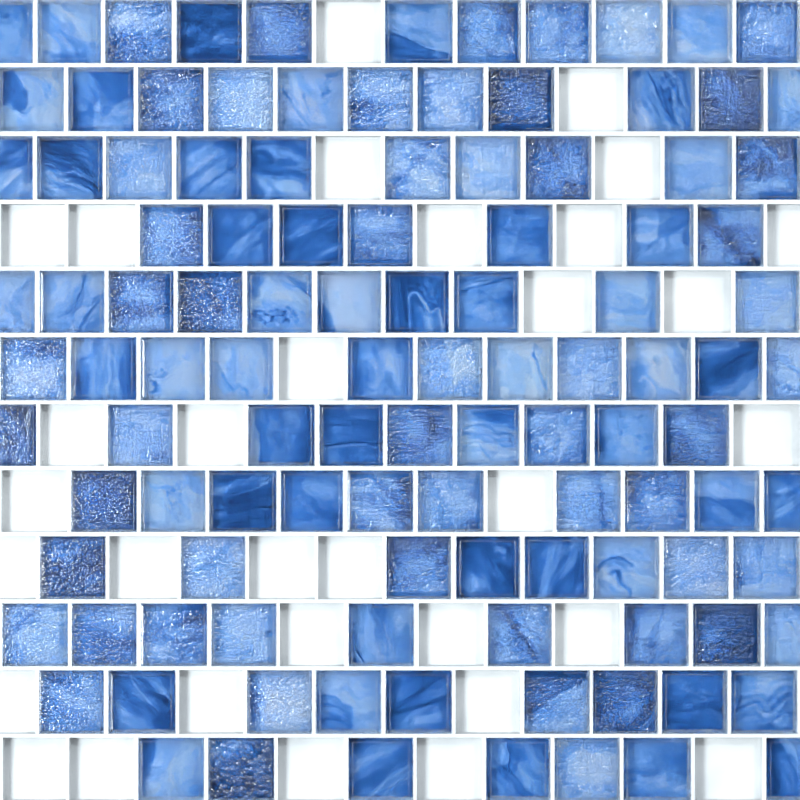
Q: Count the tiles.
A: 112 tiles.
